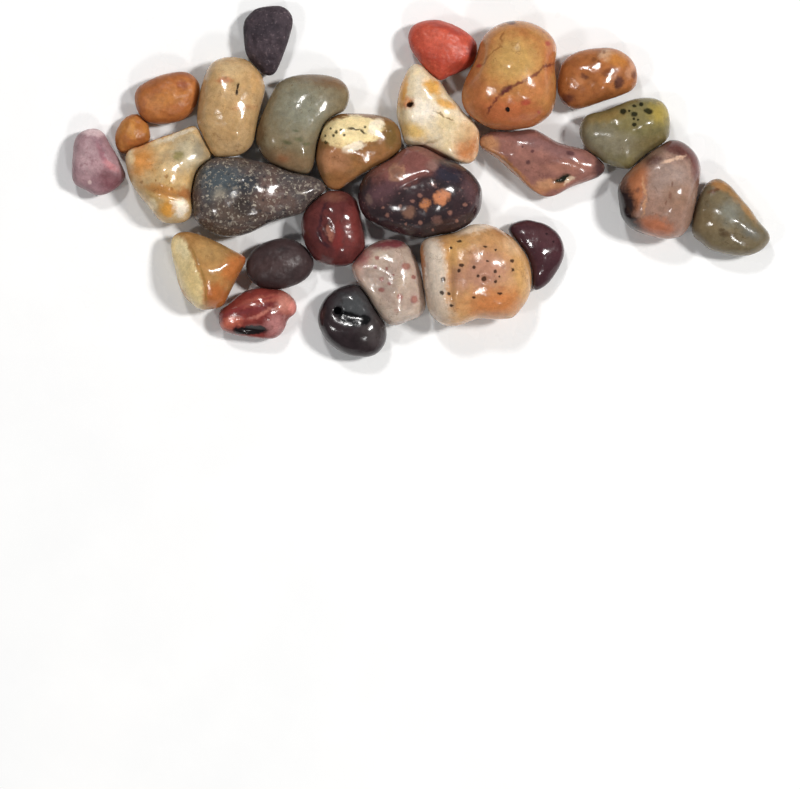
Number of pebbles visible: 26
